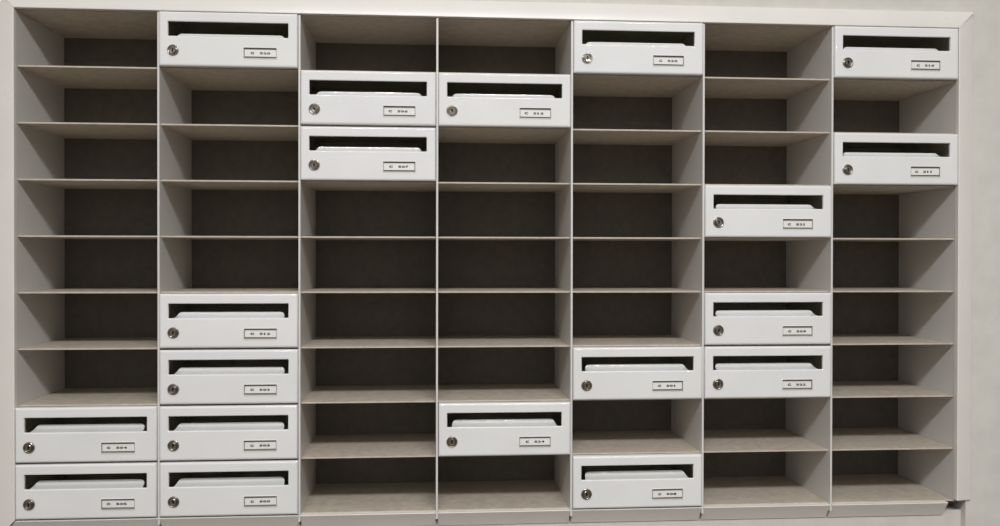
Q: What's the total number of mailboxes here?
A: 19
